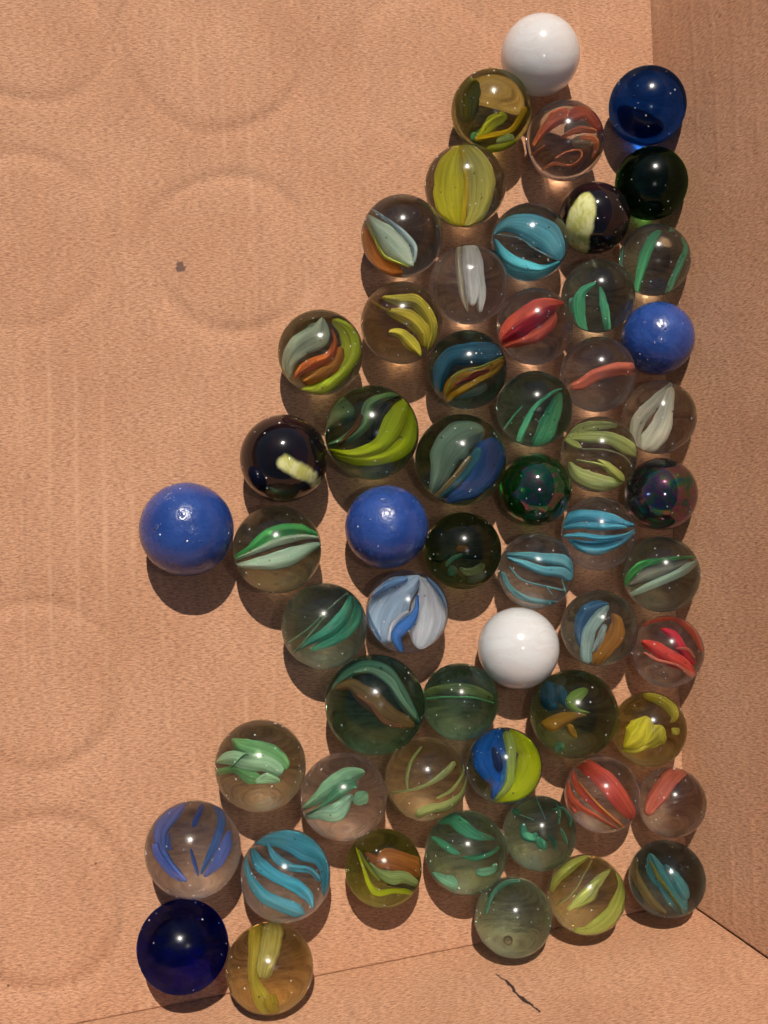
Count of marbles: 58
